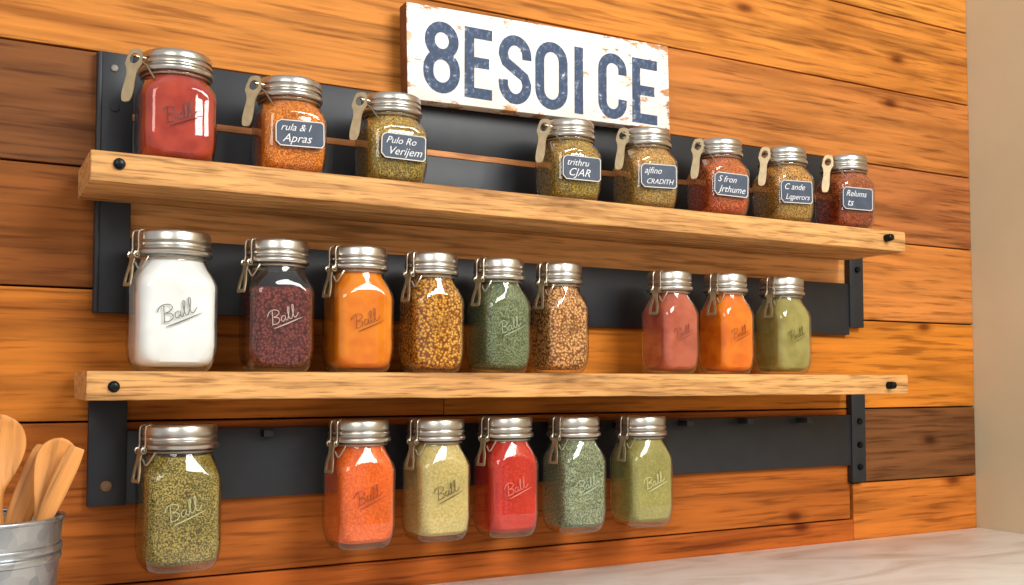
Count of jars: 23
